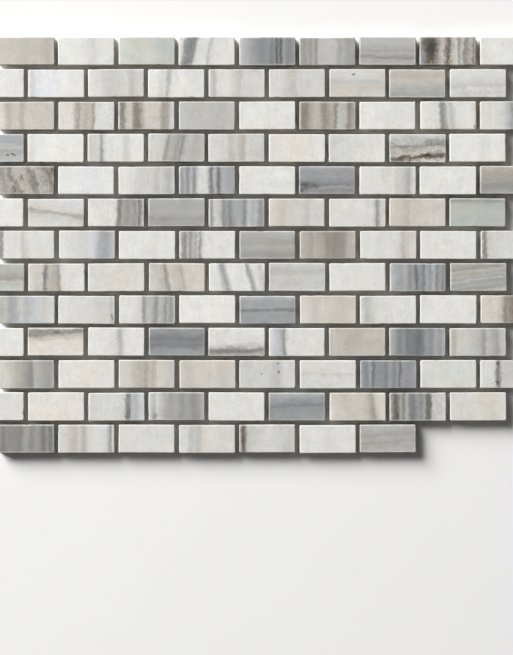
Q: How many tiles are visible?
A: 115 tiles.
